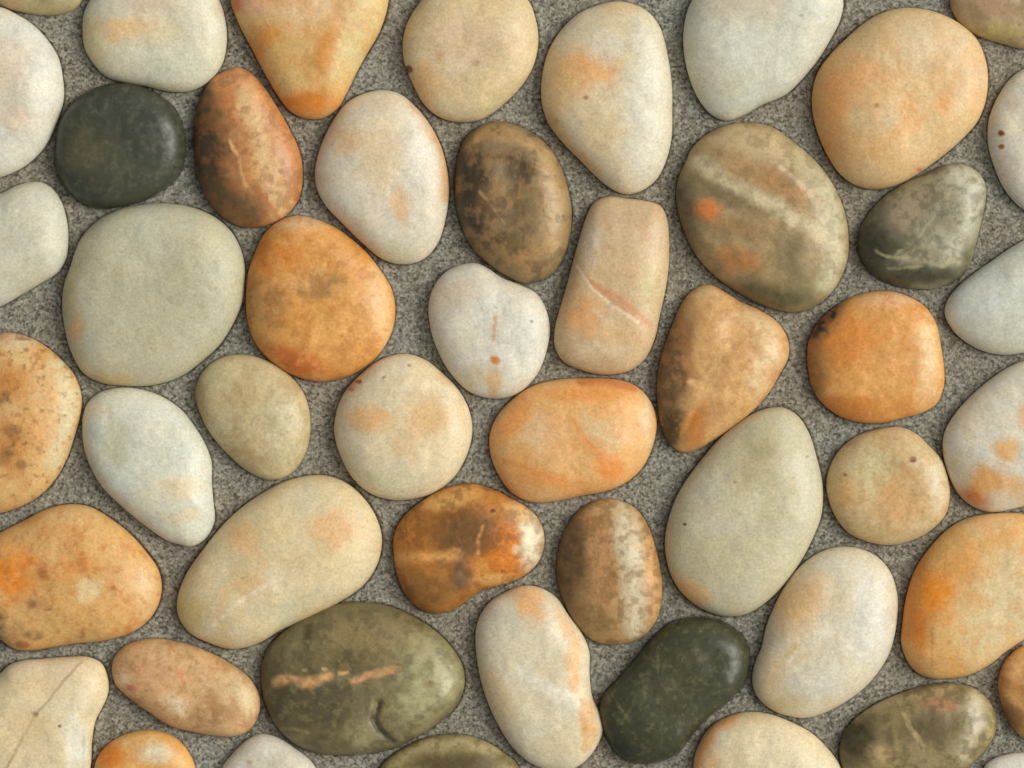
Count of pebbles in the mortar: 50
